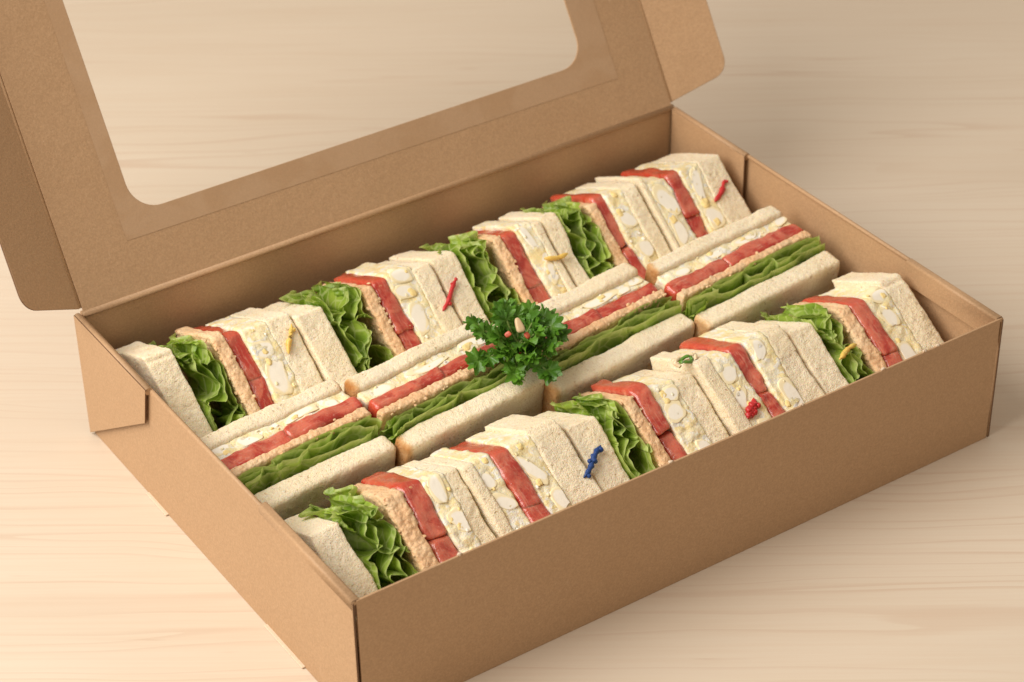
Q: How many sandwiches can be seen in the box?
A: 14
